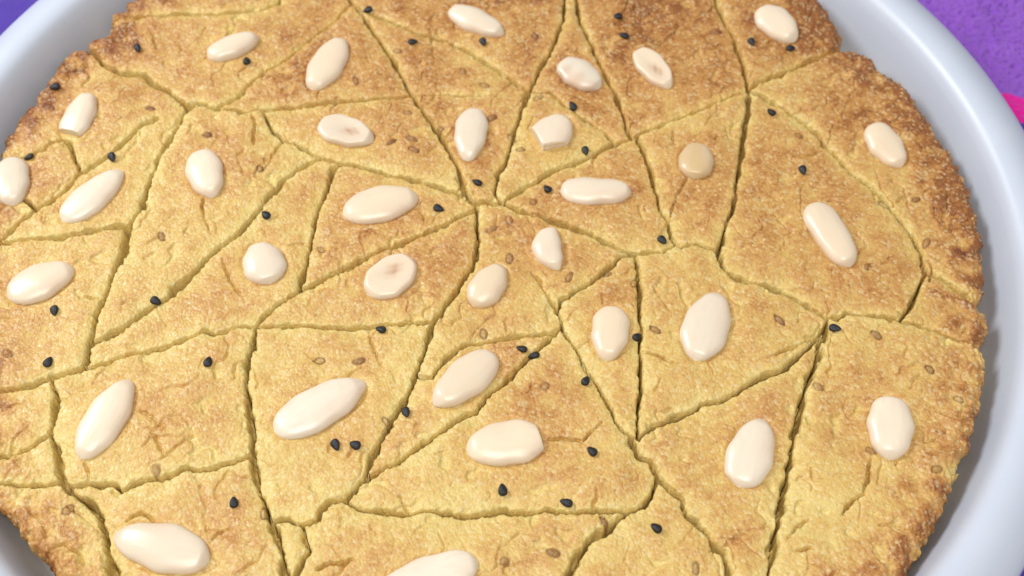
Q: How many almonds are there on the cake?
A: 33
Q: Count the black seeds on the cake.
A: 39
